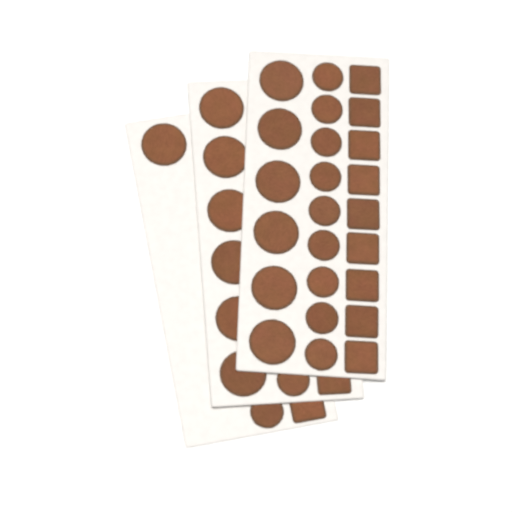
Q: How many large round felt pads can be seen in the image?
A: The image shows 13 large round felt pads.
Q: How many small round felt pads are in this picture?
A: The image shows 11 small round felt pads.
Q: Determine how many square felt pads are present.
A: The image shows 11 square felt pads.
